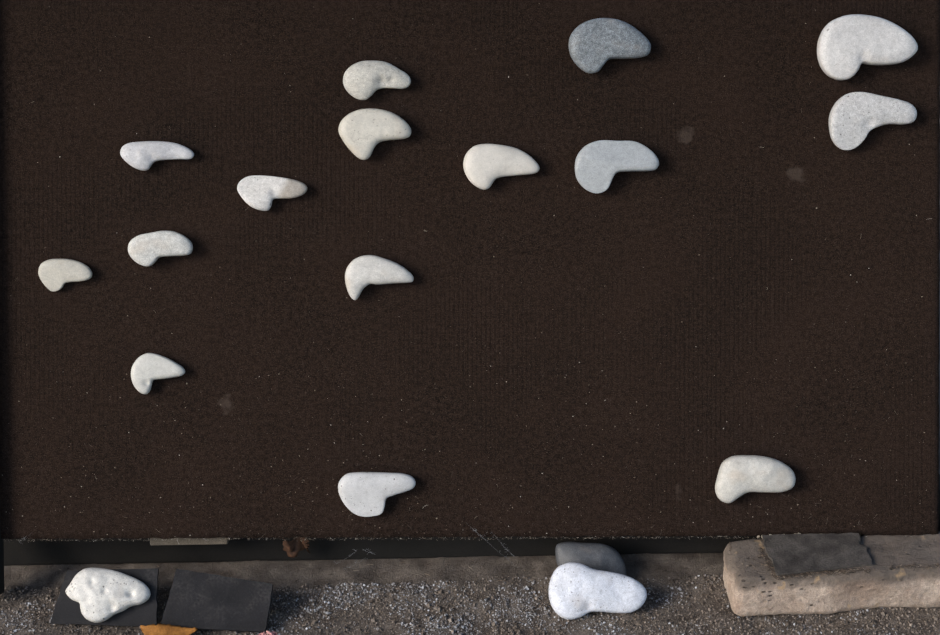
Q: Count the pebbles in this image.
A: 18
